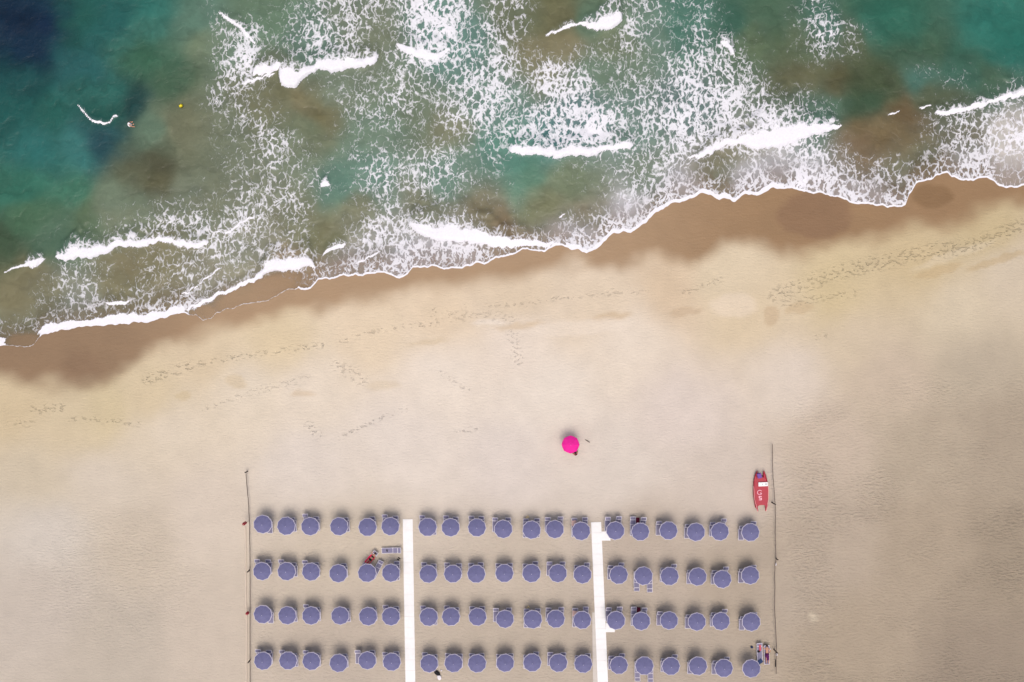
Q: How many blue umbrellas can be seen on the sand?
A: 76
